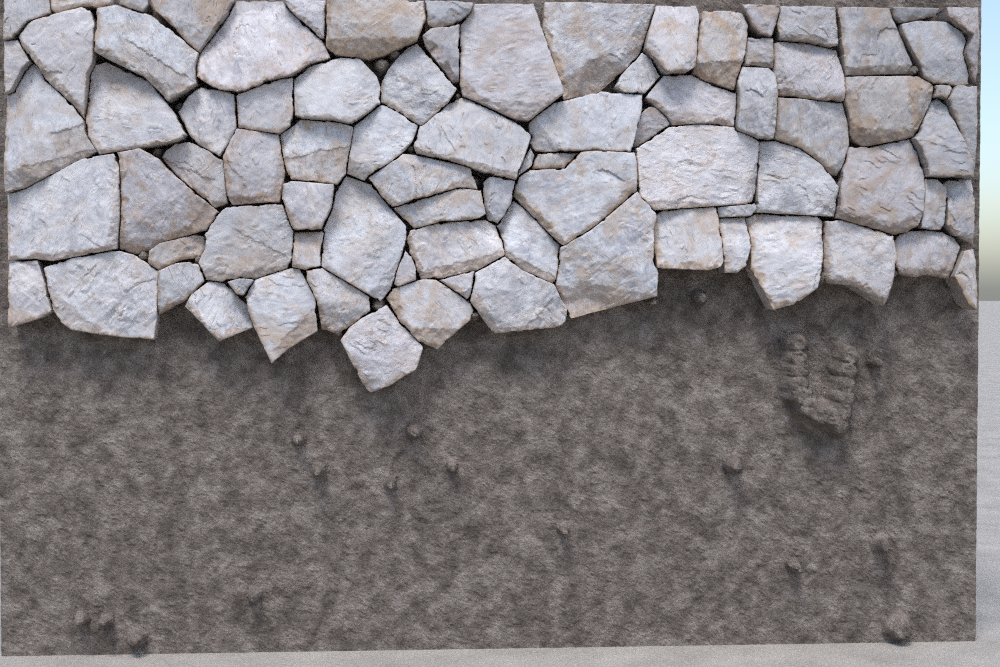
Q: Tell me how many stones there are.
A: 85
